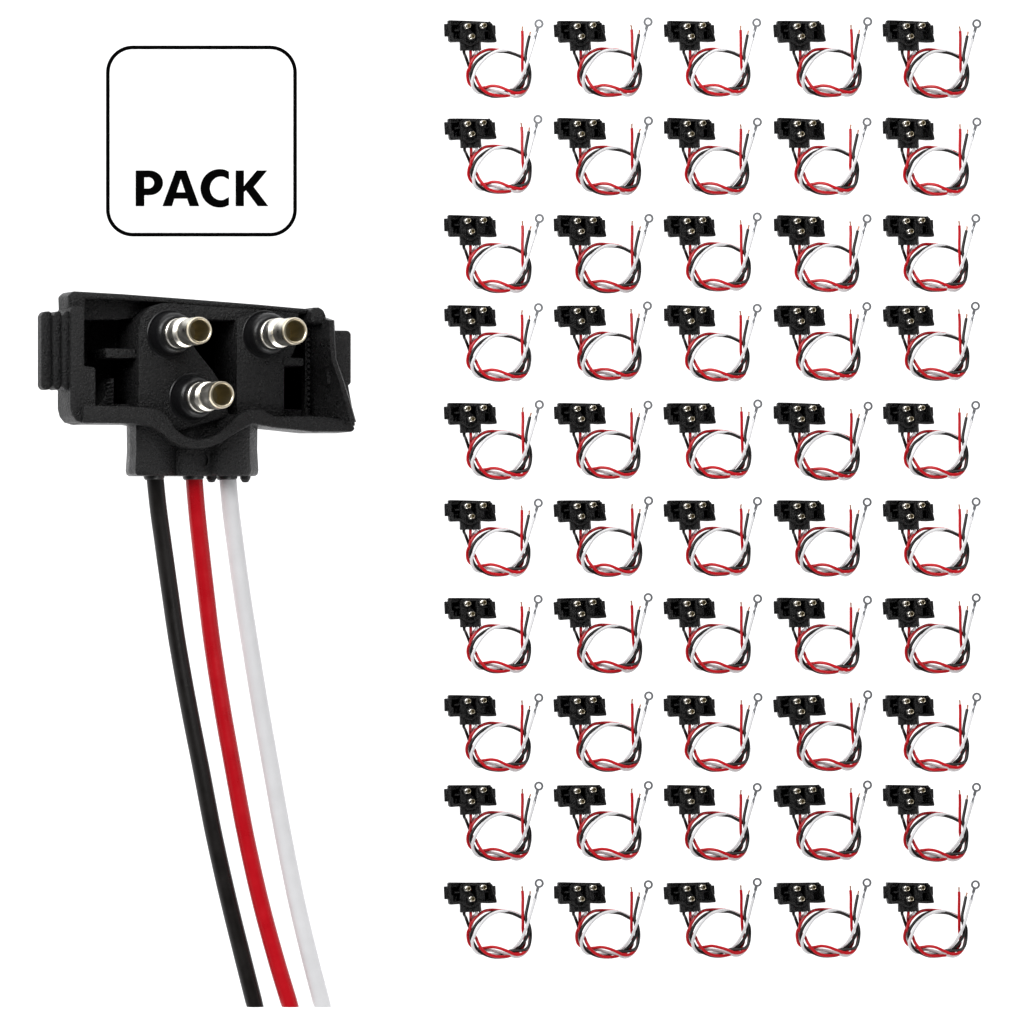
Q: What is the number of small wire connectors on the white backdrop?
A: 50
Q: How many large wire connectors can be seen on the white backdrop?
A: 1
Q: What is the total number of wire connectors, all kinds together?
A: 51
